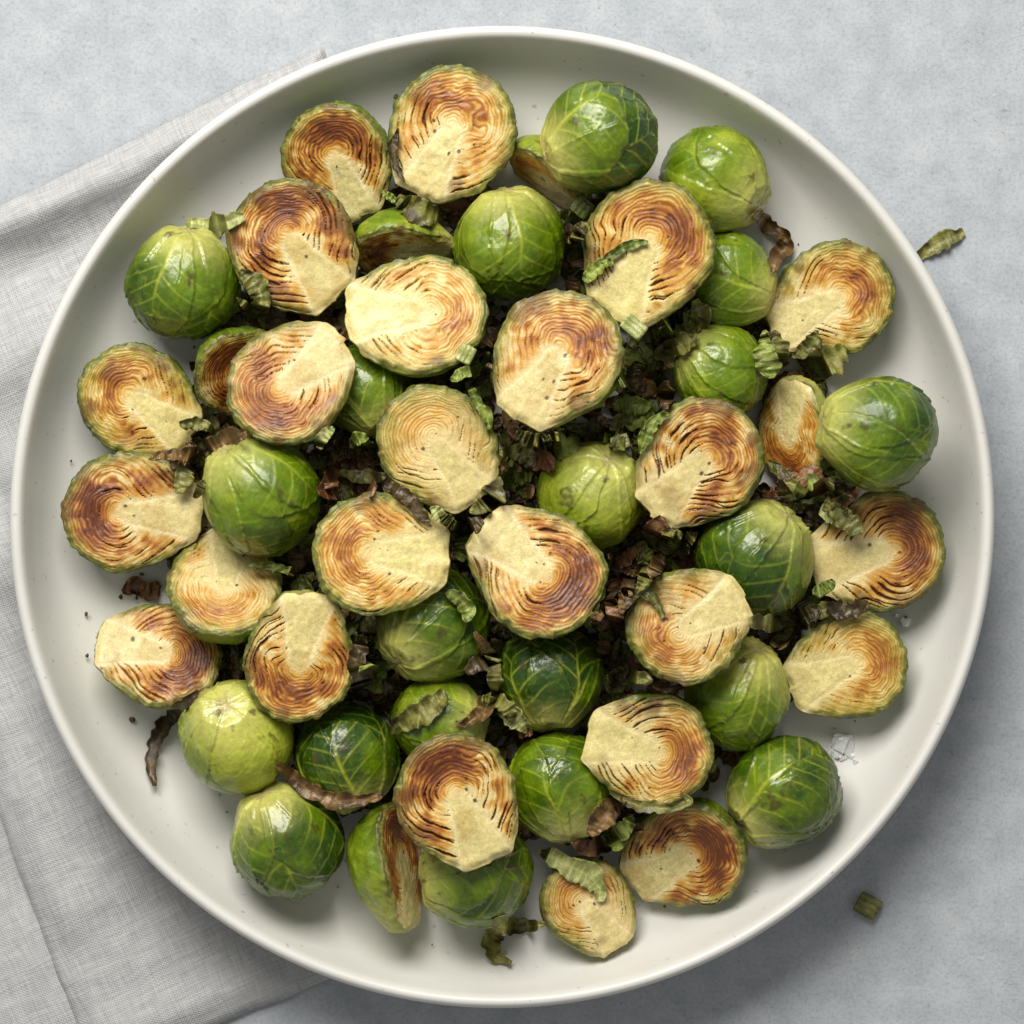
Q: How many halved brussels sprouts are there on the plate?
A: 29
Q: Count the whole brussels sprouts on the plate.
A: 21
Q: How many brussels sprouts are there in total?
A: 50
